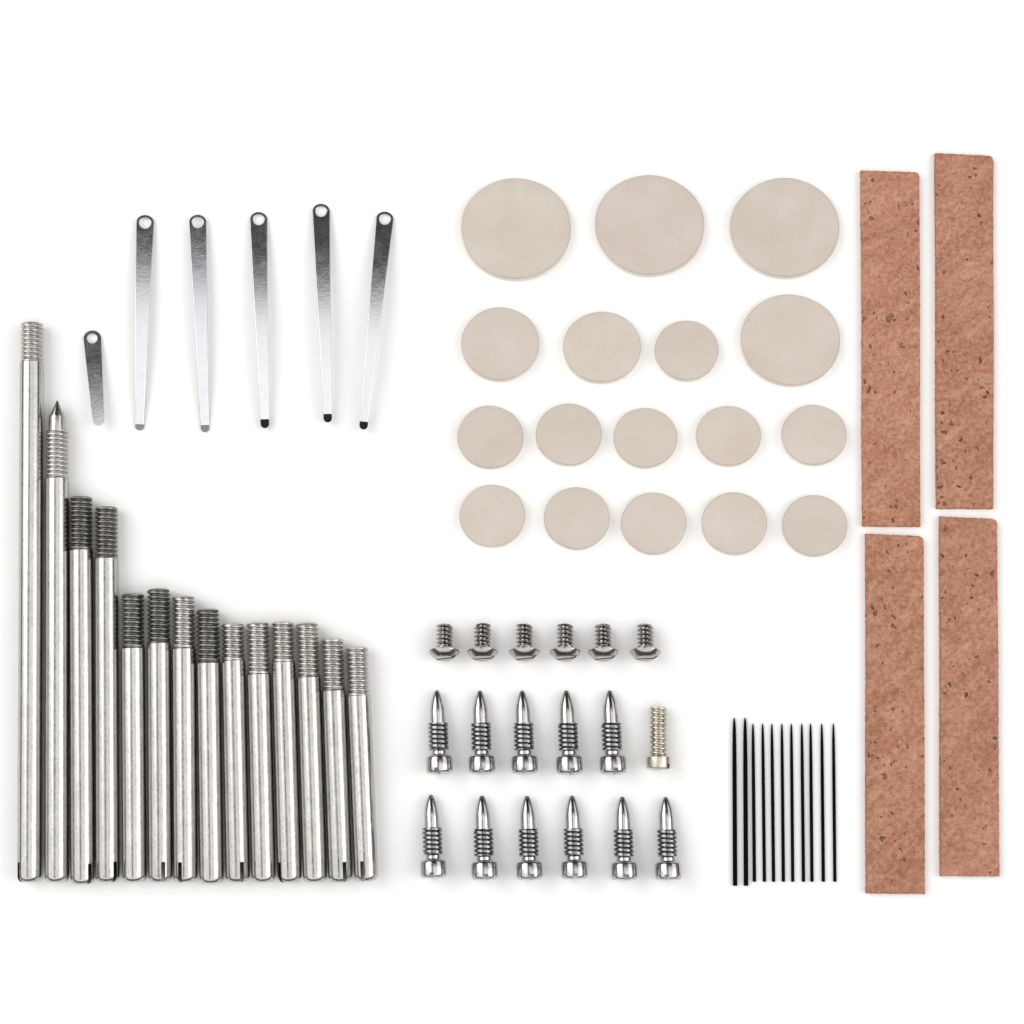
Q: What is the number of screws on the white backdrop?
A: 18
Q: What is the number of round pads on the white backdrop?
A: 17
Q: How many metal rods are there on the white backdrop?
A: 14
